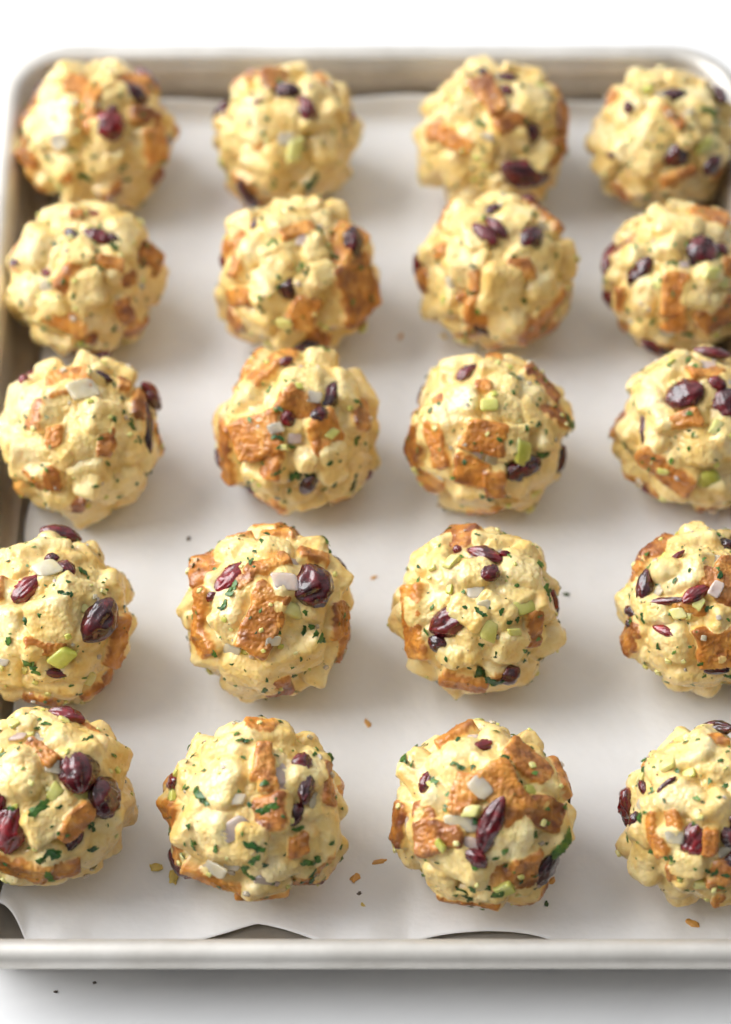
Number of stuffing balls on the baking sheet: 20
